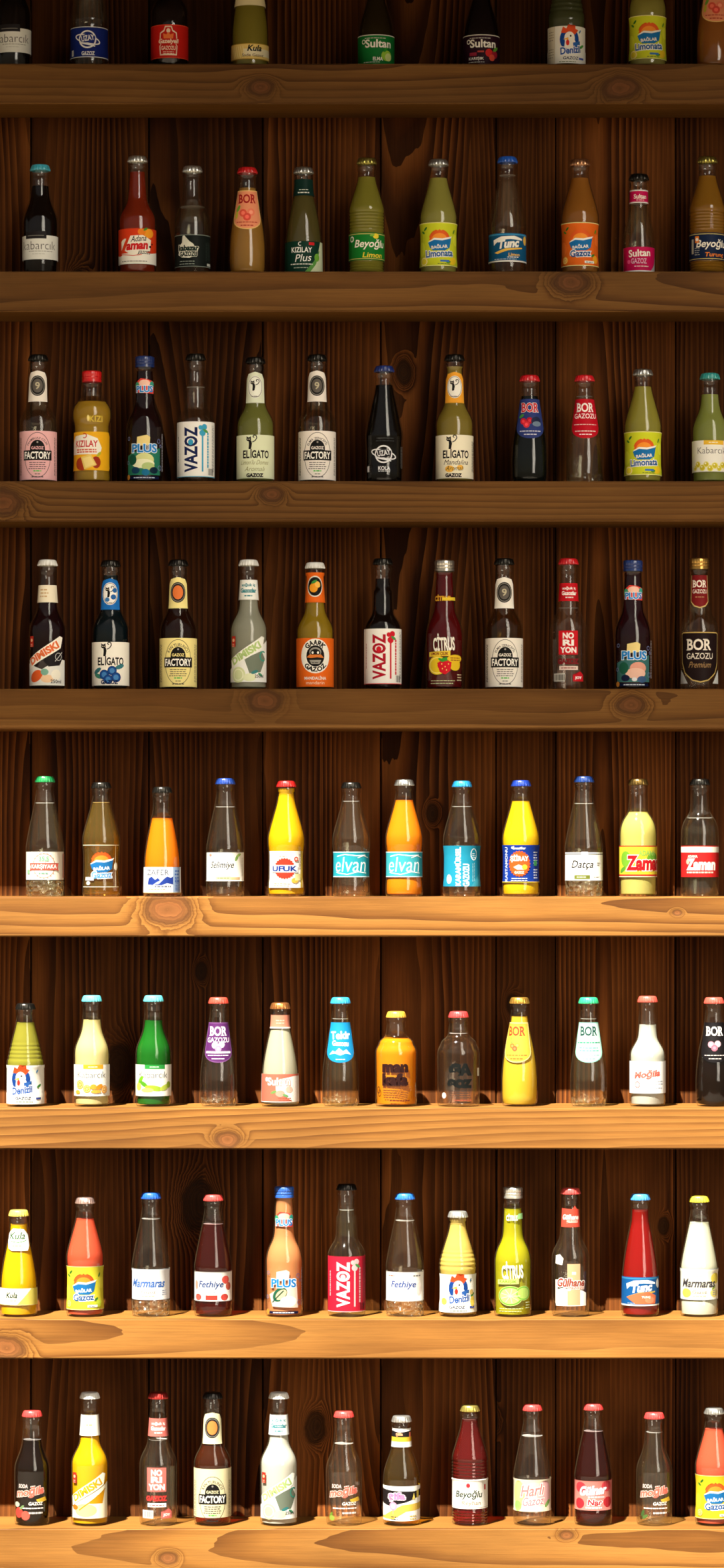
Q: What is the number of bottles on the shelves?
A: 91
